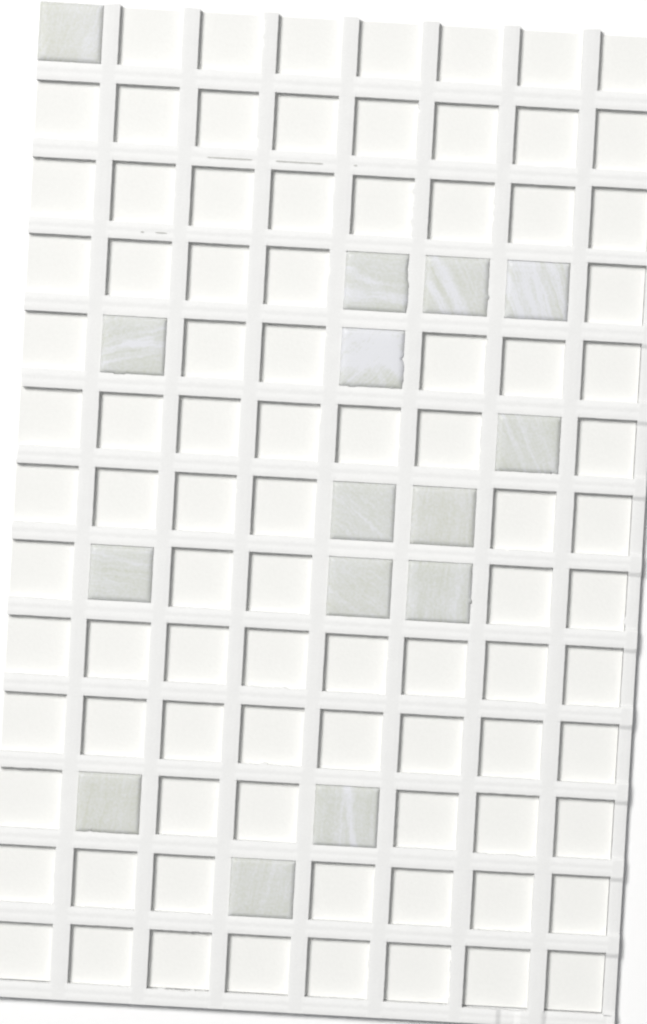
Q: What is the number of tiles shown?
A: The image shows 15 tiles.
